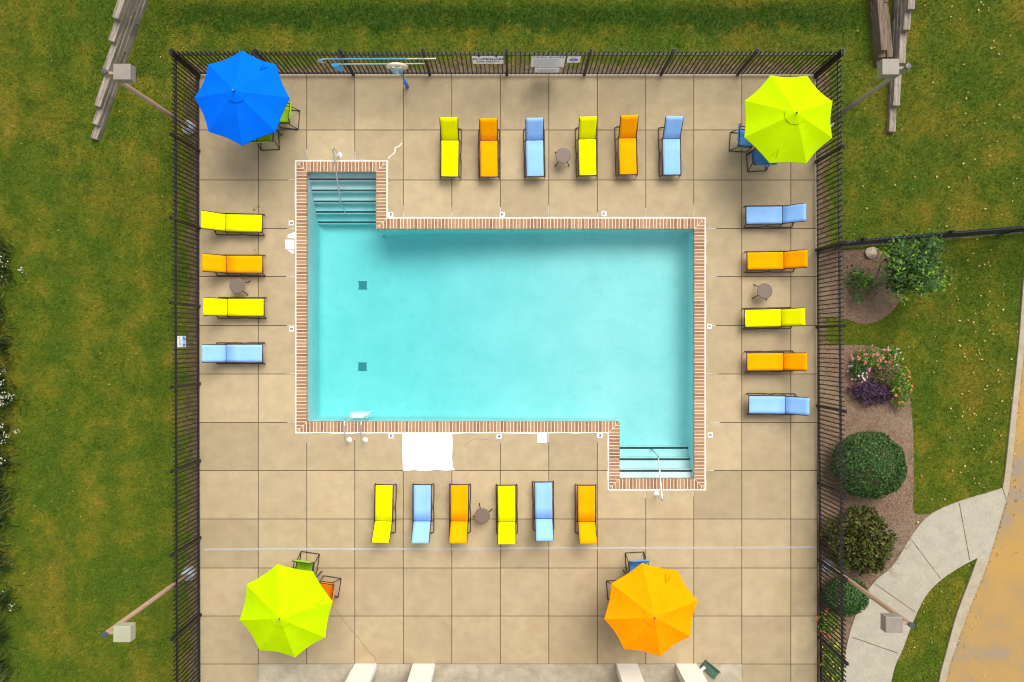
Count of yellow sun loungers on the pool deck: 7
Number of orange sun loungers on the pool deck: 7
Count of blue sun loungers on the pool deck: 7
